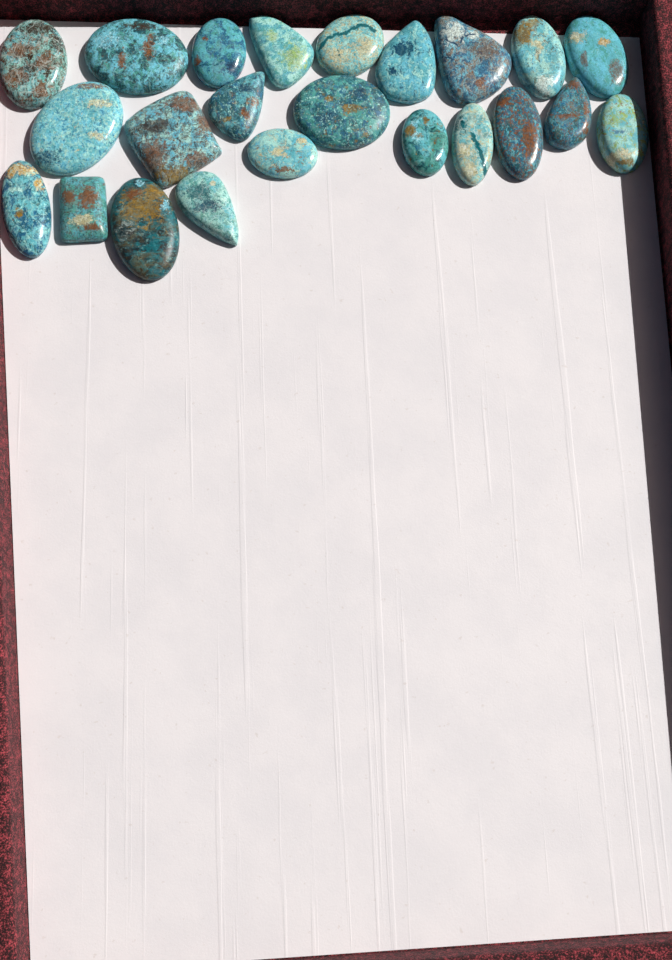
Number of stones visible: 23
